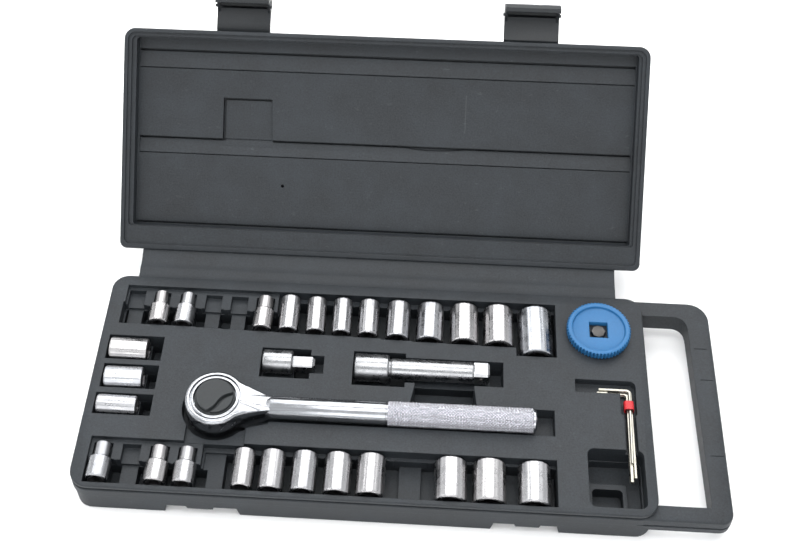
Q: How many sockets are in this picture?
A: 26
